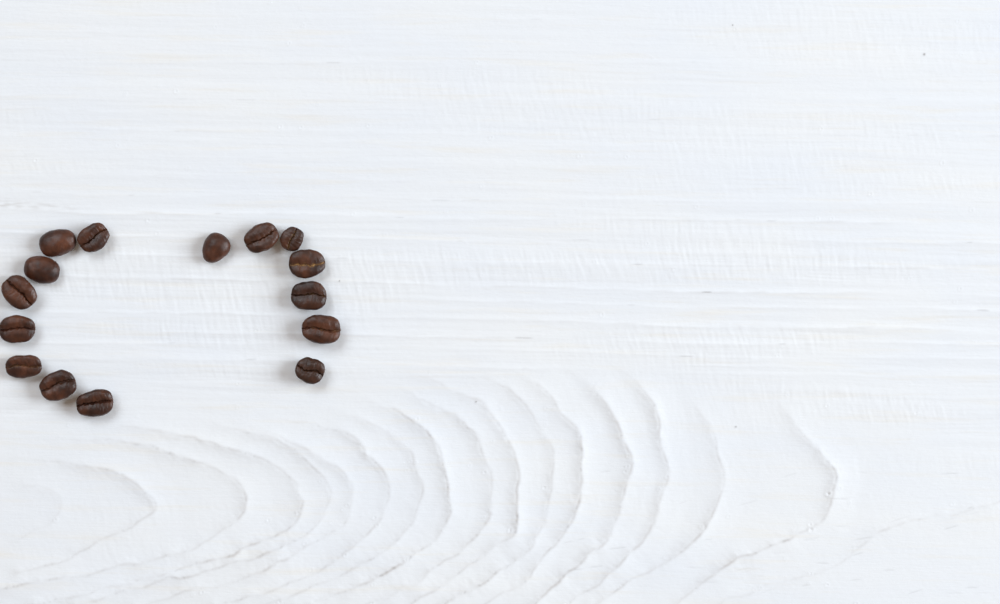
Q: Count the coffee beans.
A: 15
